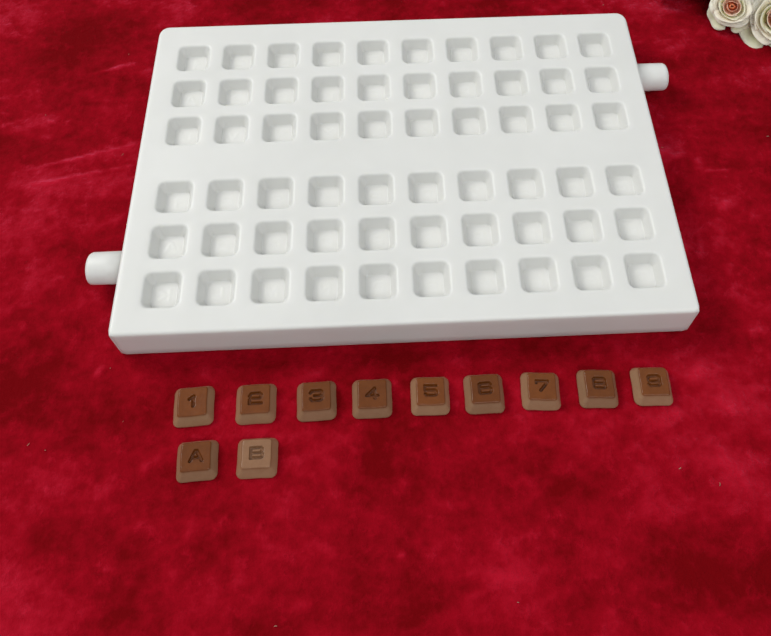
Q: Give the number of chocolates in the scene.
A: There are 11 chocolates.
